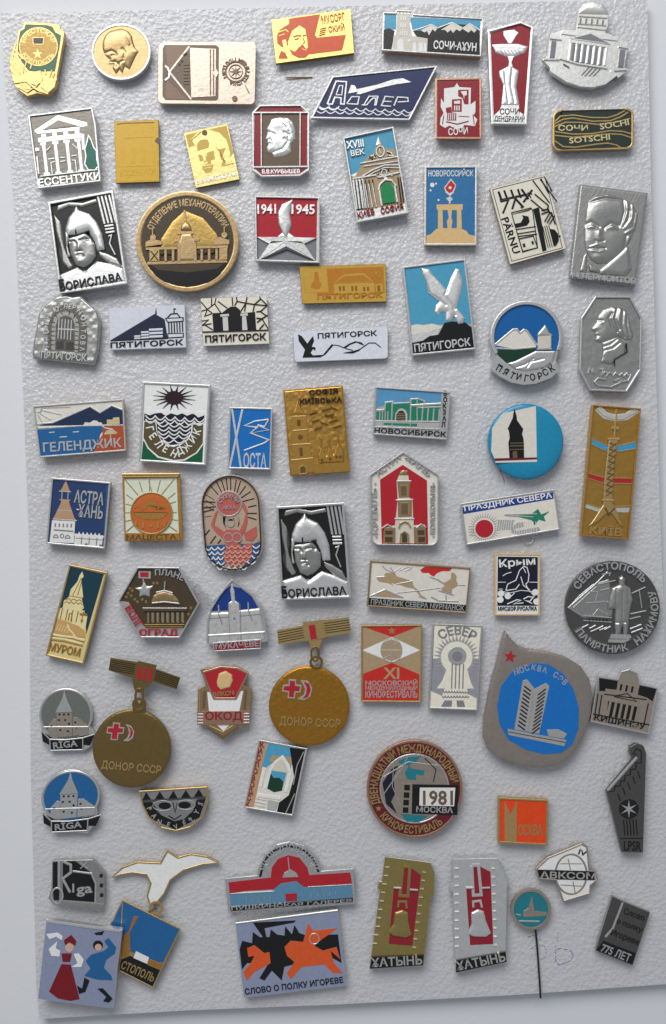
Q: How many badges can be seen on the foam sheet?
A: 72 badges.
